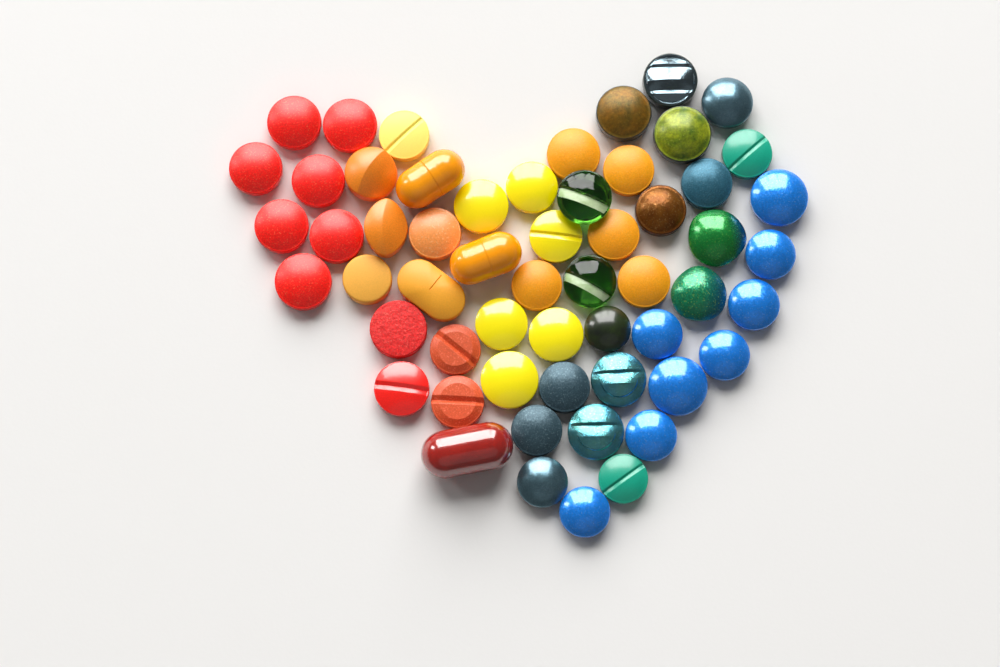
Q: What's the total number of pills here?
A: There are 57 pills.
